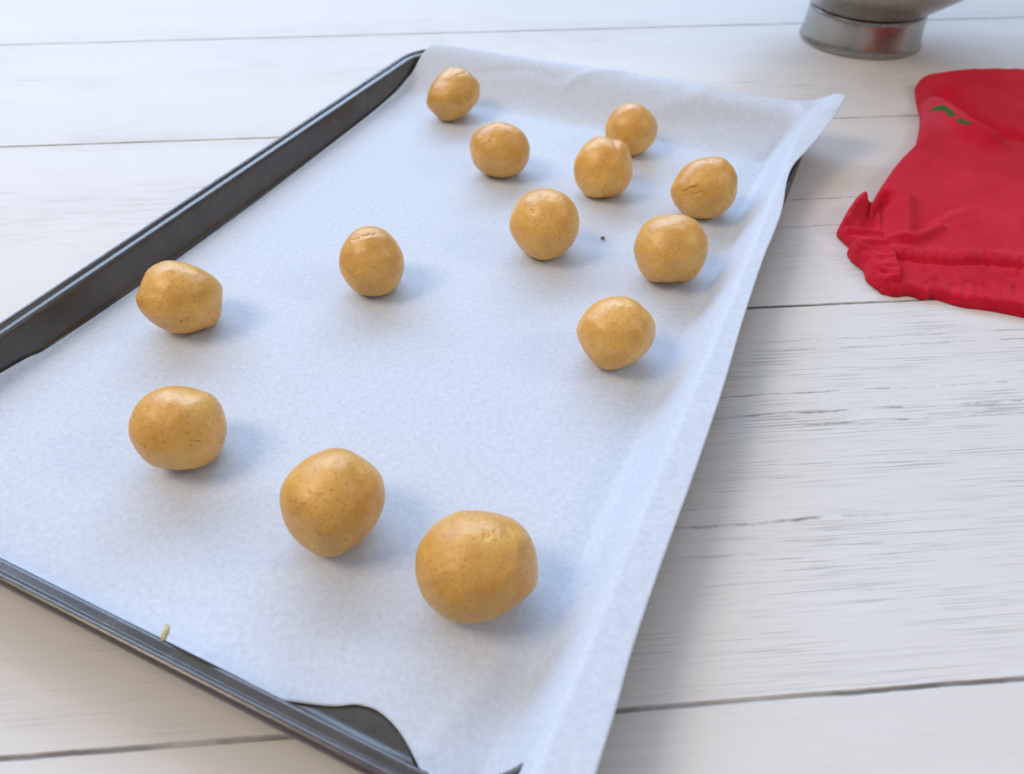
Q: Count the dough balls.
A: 13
